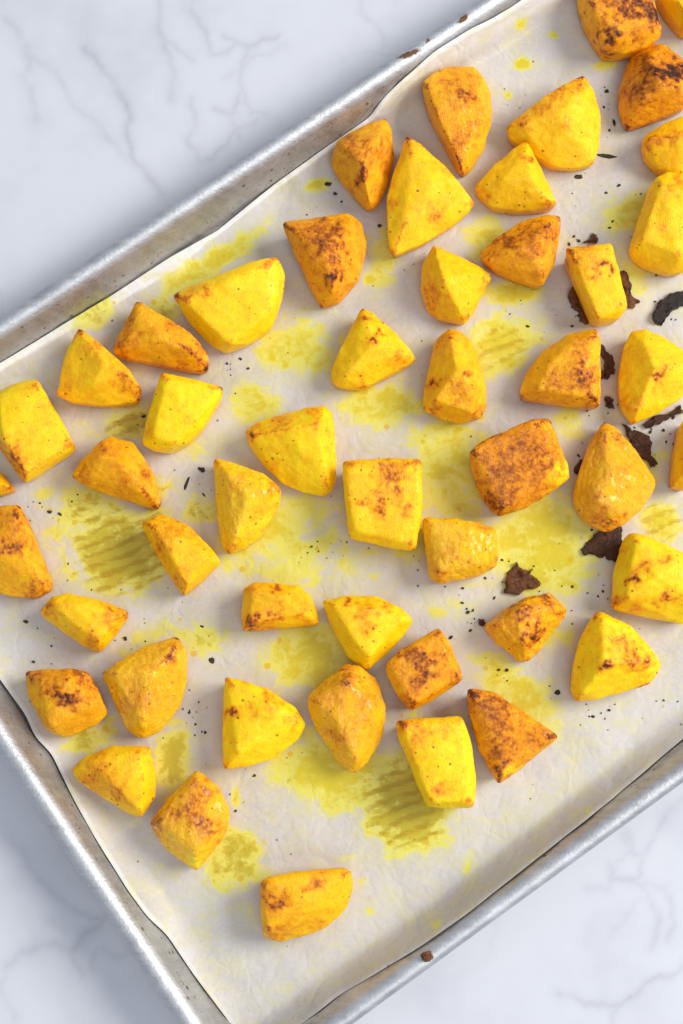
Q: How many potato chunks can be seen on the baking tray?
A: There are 50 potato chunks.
